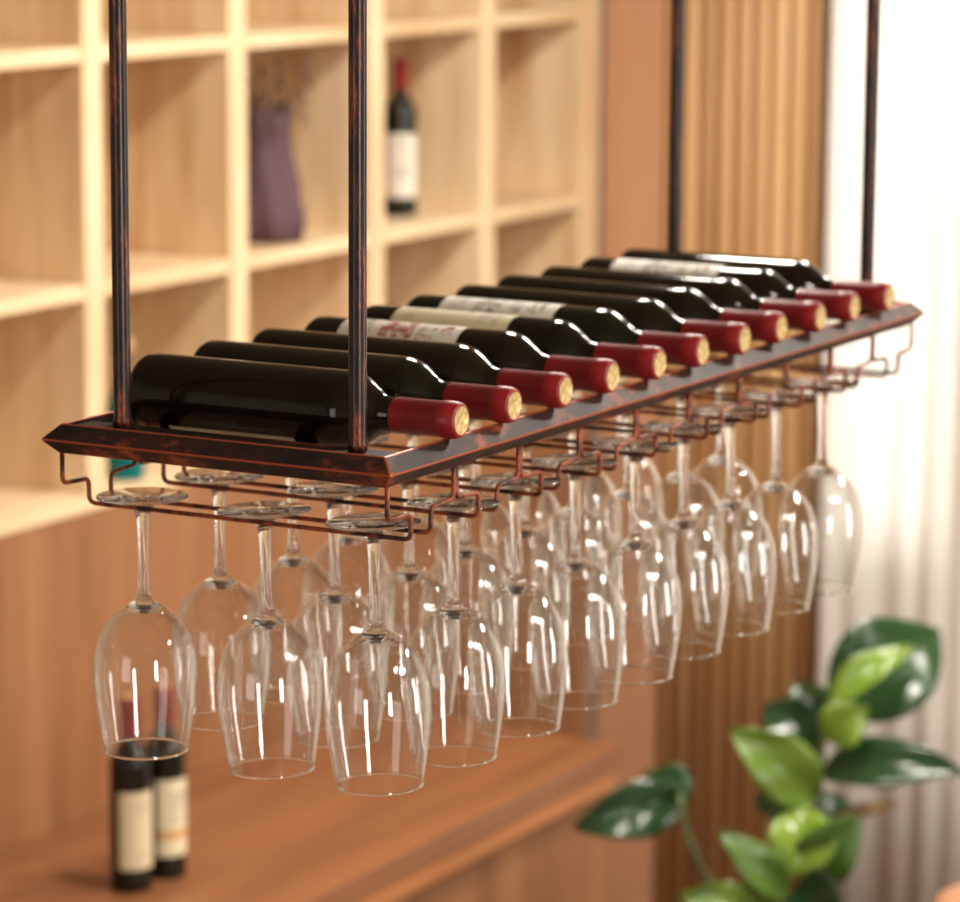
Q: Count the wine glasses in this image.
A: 27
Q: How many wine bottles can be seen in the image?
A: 14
